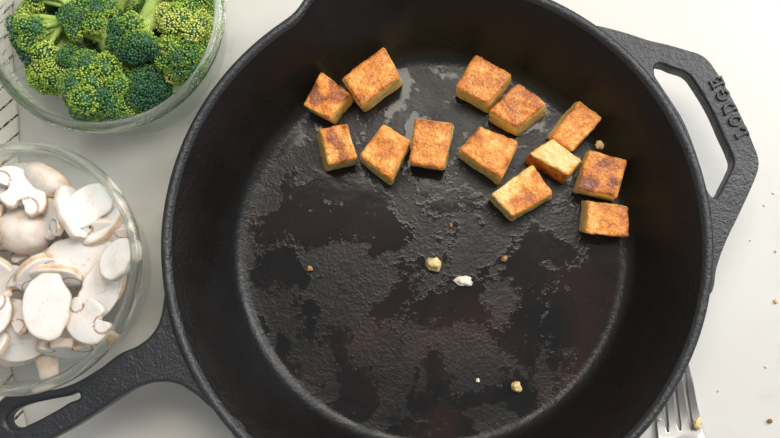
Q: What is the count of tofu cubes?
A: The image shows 13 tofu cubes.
